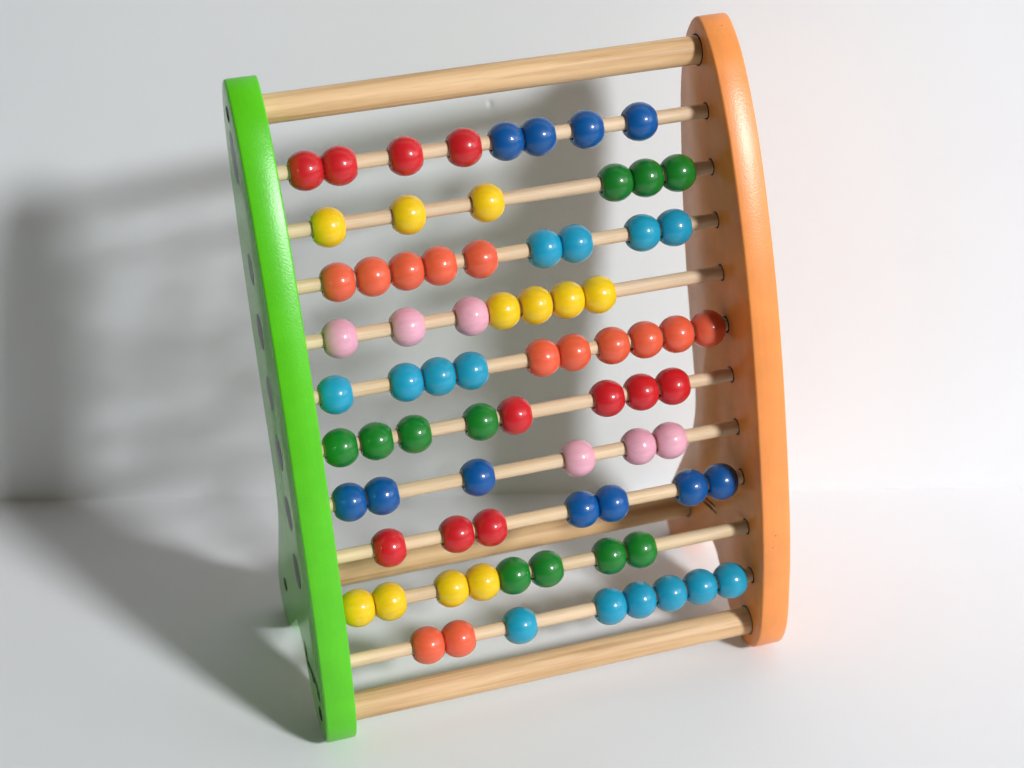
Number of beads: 77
